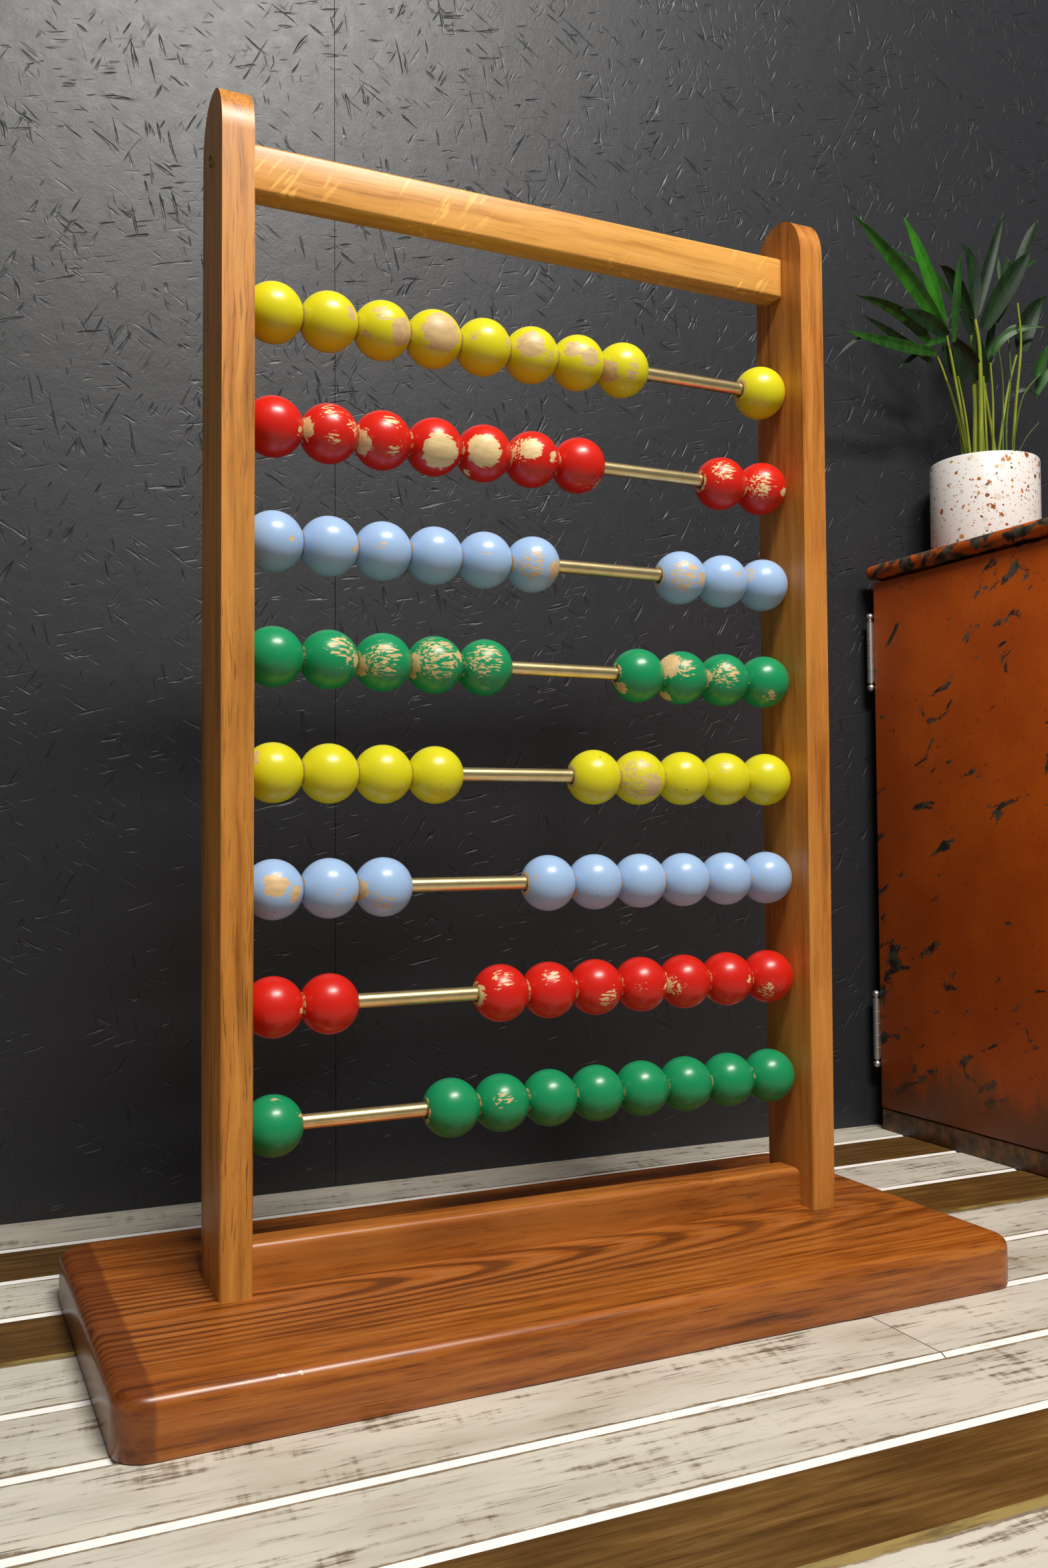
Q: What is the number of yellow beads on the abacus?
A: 18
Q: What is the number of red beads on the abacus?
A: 18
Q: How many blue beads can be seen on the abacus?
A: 18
